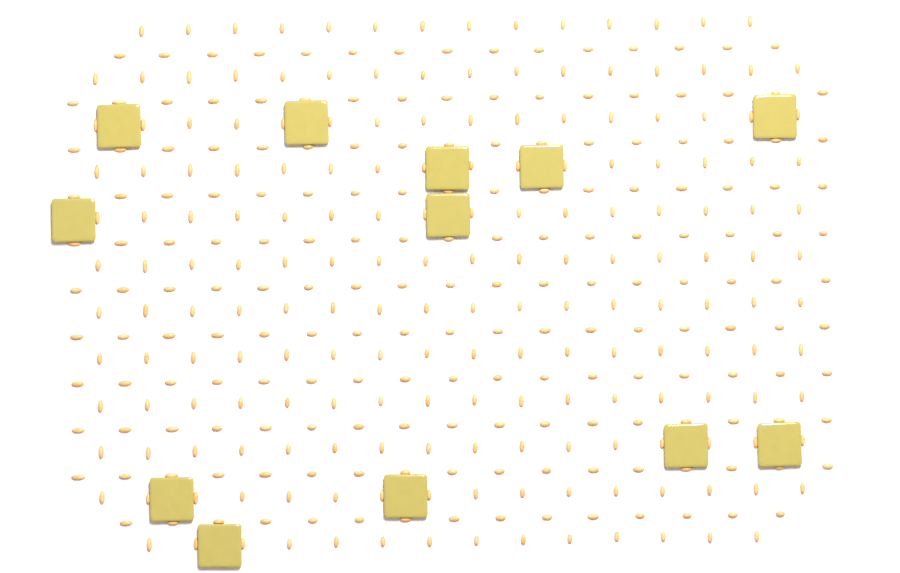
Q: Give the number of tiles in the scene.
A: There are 12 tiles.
